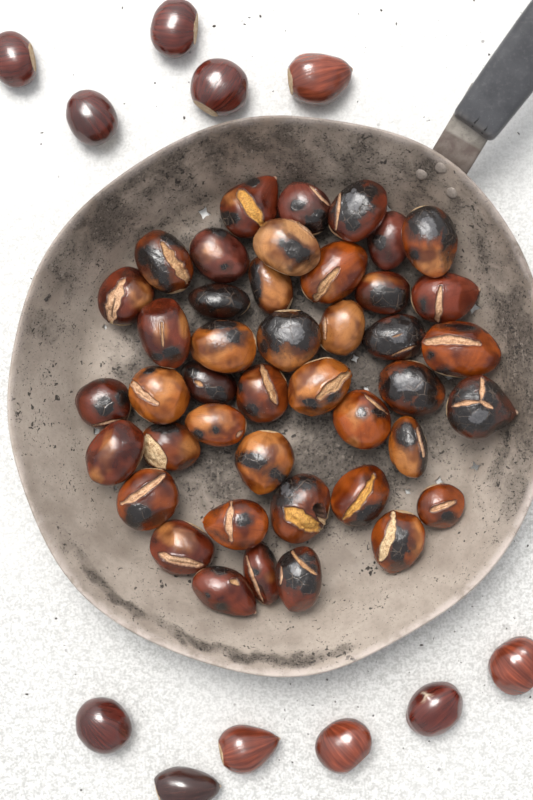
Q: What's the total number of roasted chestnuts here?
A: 43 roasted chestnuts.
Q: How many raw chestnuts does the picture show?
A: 11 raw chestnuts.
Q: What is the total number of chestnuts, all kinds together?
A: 54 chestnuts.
